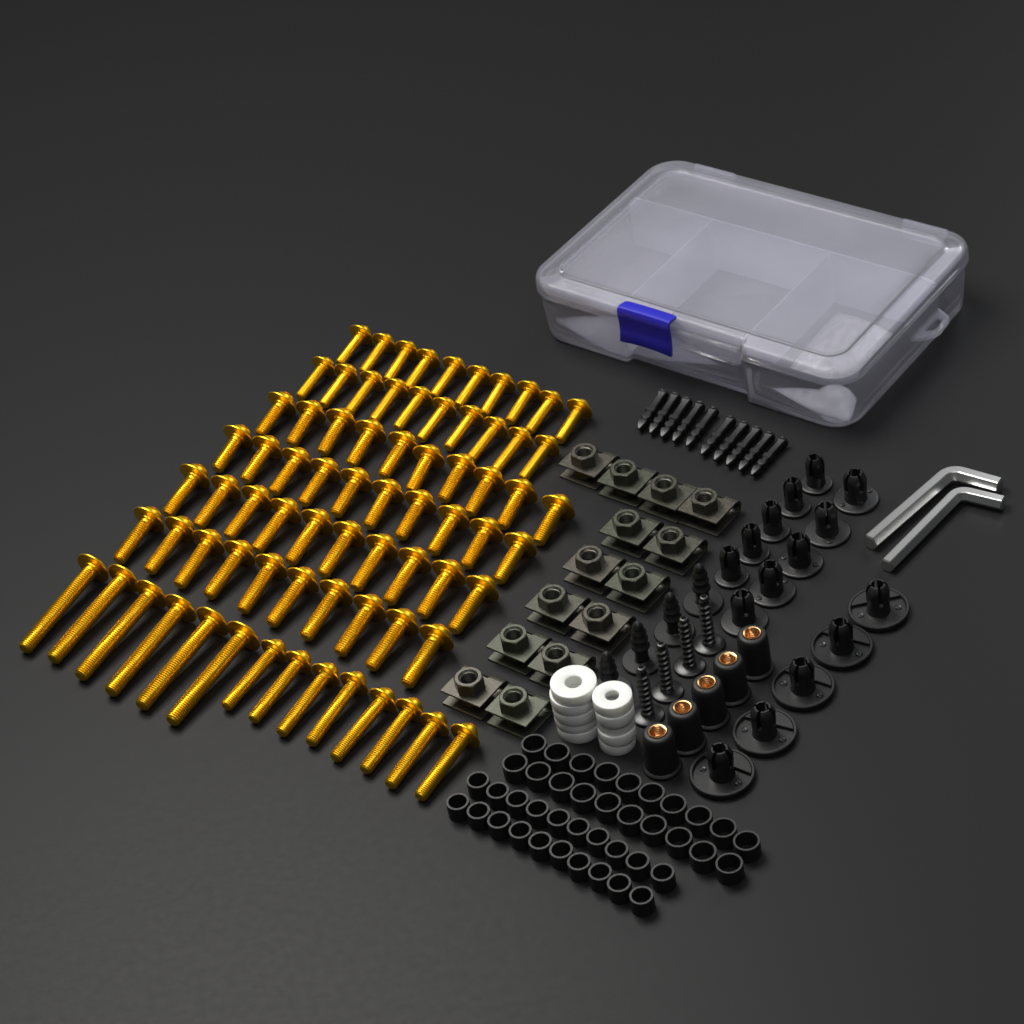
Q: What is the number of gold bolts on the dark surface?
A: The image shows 74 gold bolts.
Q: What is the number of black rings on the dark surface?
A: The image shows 40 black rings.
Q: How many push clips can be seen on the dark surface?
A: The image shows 15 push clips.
